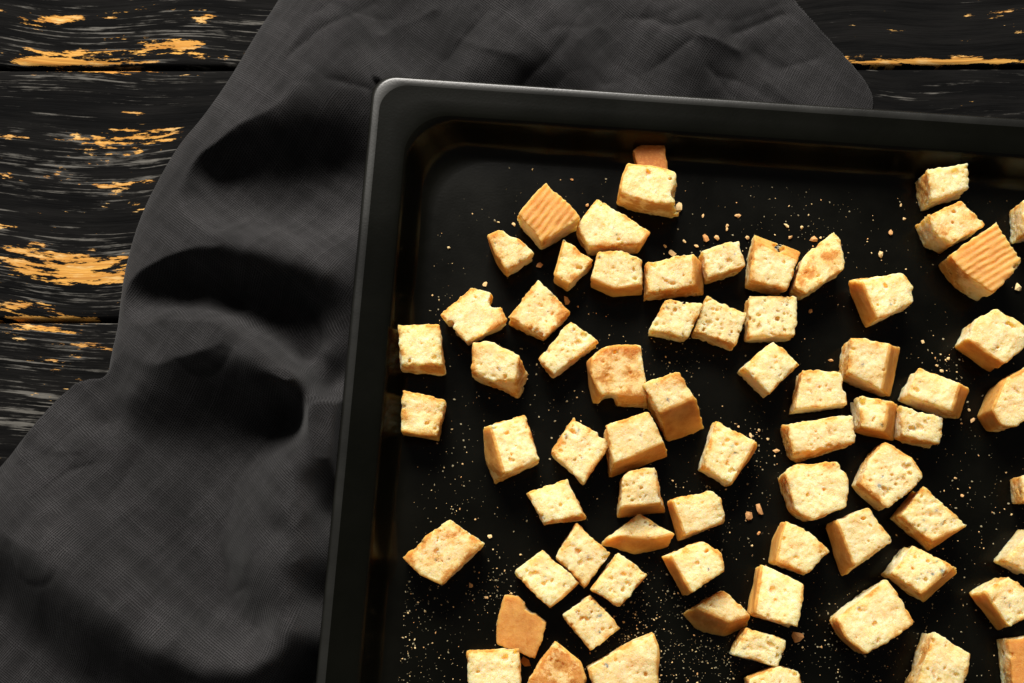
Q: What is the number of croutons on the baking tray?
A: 70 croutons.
